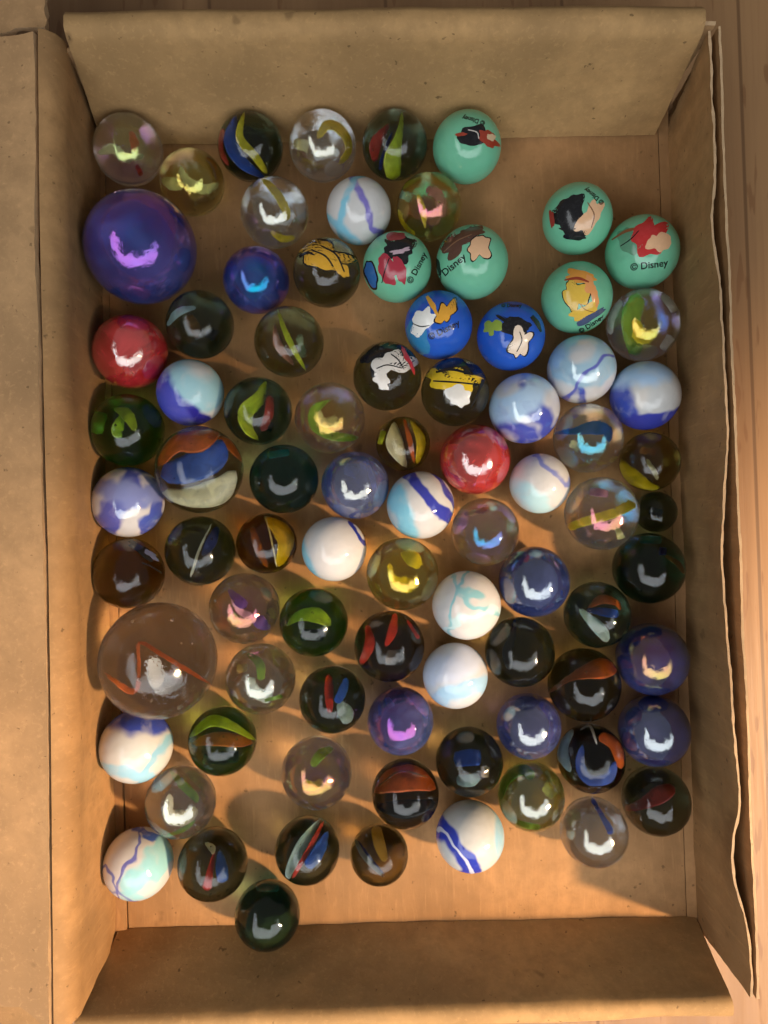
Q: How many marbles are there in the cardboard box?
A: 83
